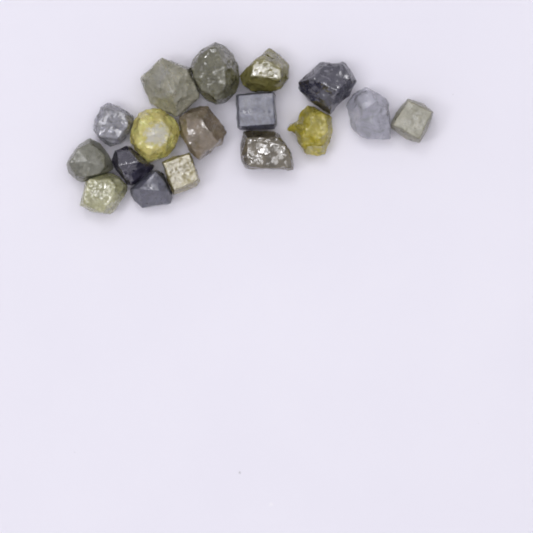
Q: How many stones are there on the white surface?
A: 17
